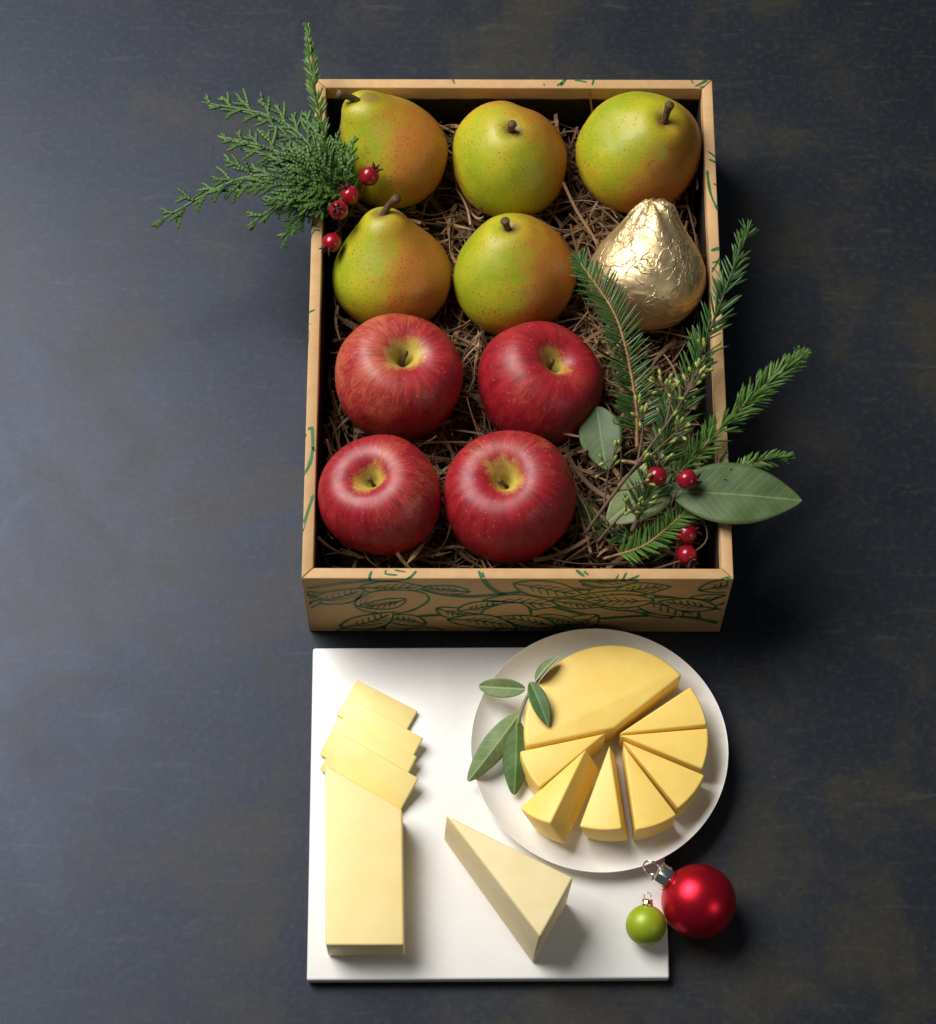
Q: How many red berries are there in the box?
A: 8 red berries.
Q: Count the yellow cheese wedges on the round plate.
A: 7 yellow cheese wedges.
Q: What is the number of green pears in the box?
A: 5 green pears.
